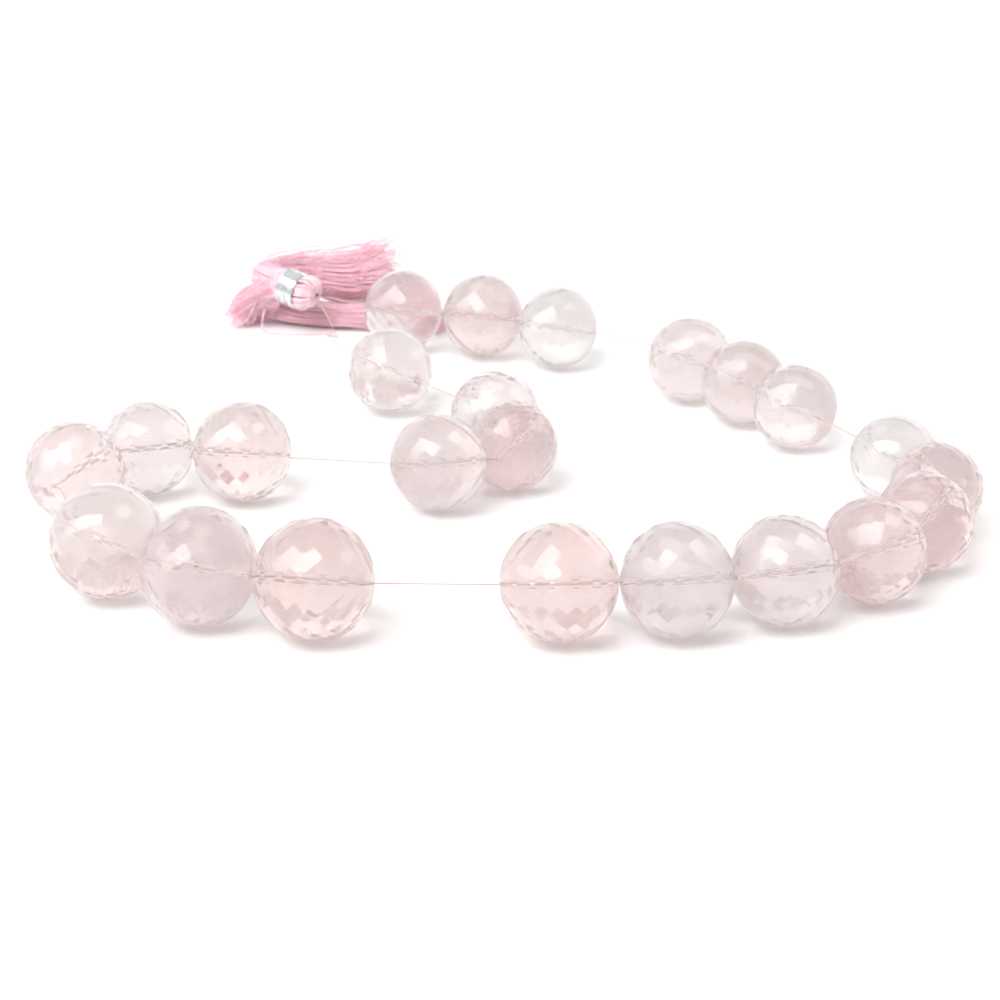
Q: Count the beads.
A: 23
